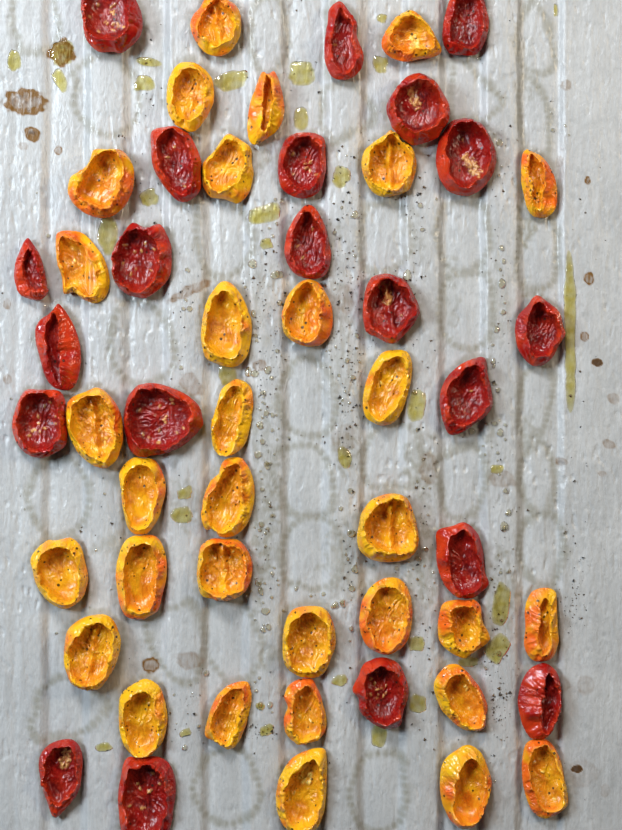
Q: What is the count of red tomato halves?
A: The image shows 21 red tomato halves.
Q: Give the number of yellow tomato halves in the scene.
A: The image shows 32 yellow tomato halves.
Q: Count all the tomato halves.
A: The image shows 53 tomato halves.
